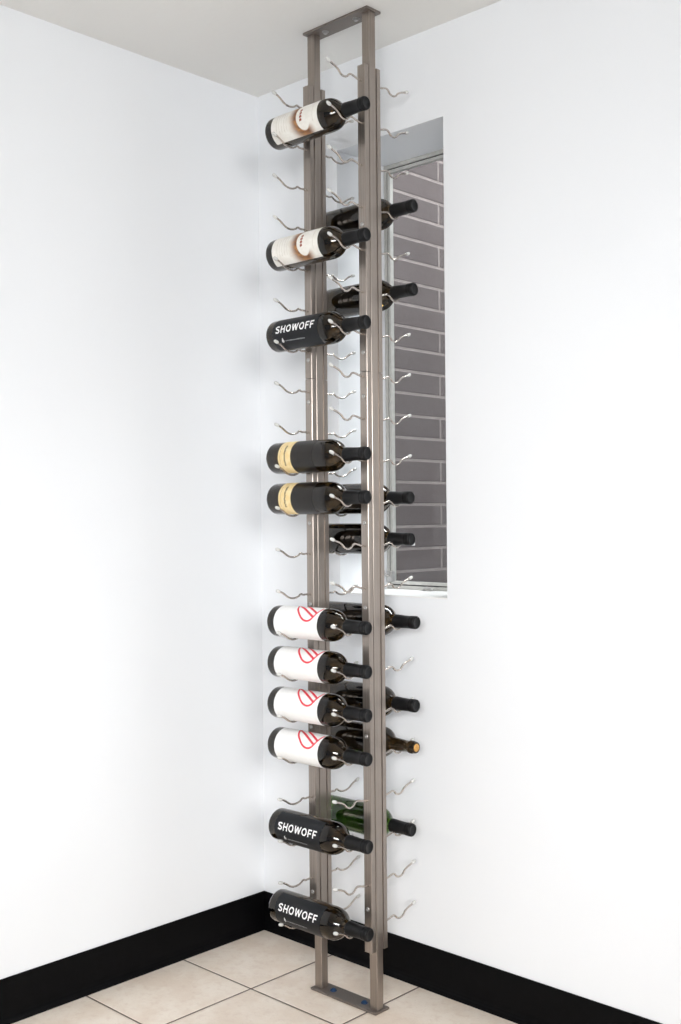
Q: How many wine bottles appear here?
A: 19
